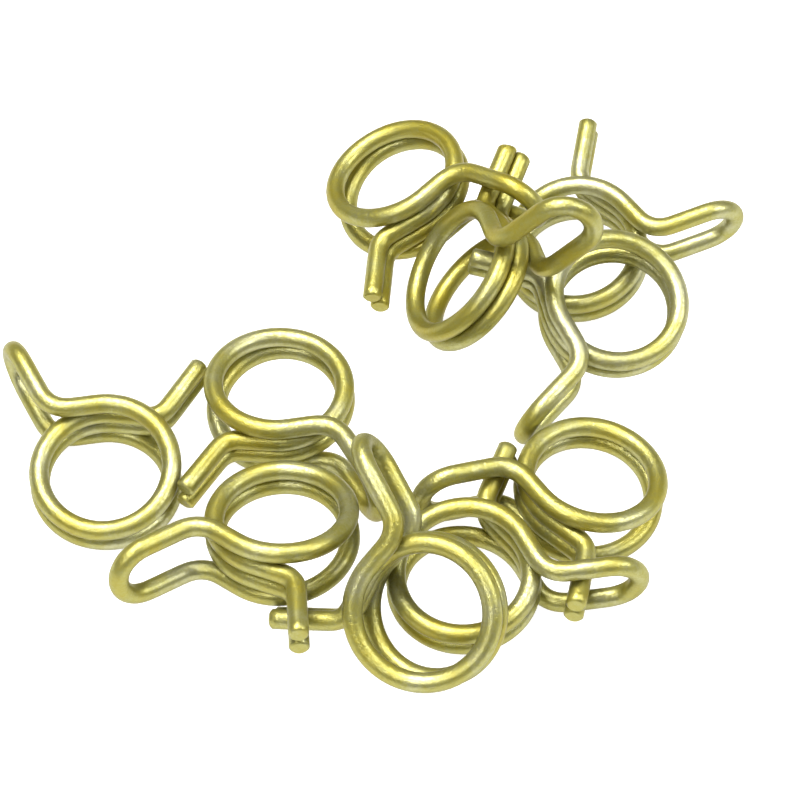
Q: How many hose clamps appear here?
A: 10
